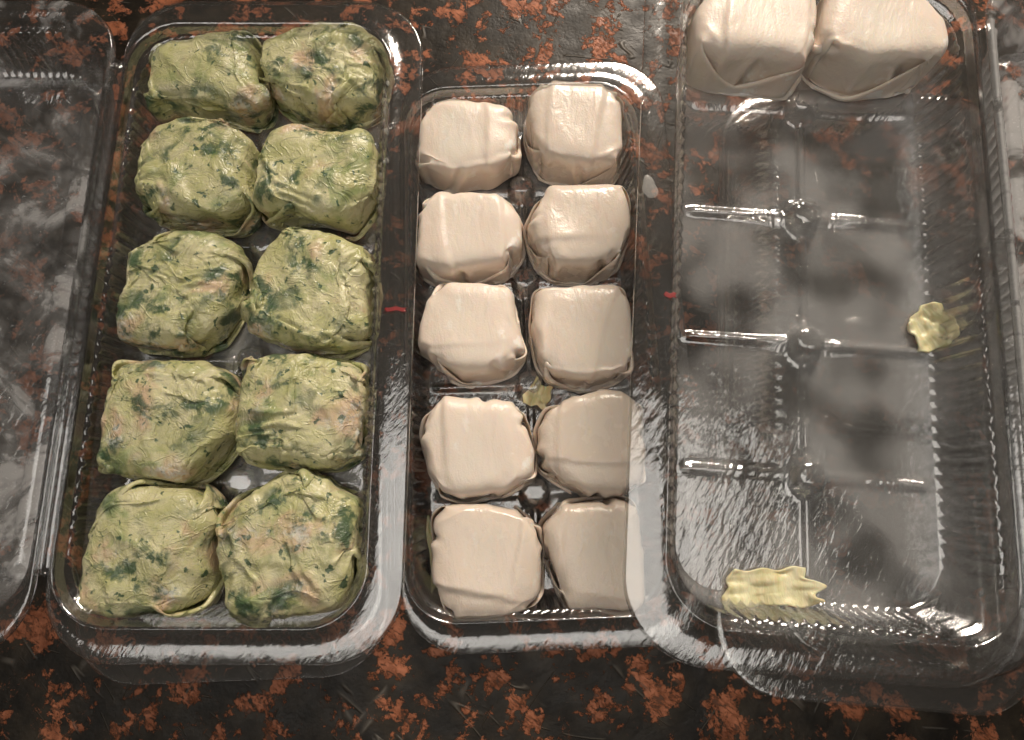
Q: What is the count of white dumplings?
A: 12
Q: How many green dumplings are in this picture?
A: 10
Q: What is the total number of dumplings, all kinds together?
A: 22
